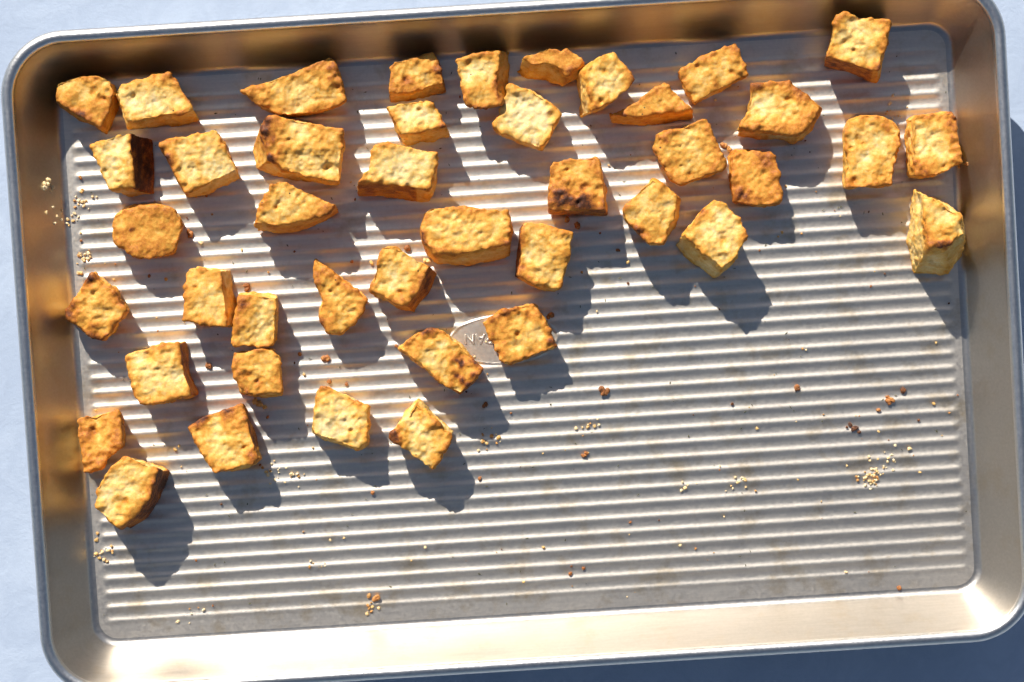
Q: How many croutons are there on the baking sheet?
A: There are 43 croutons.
